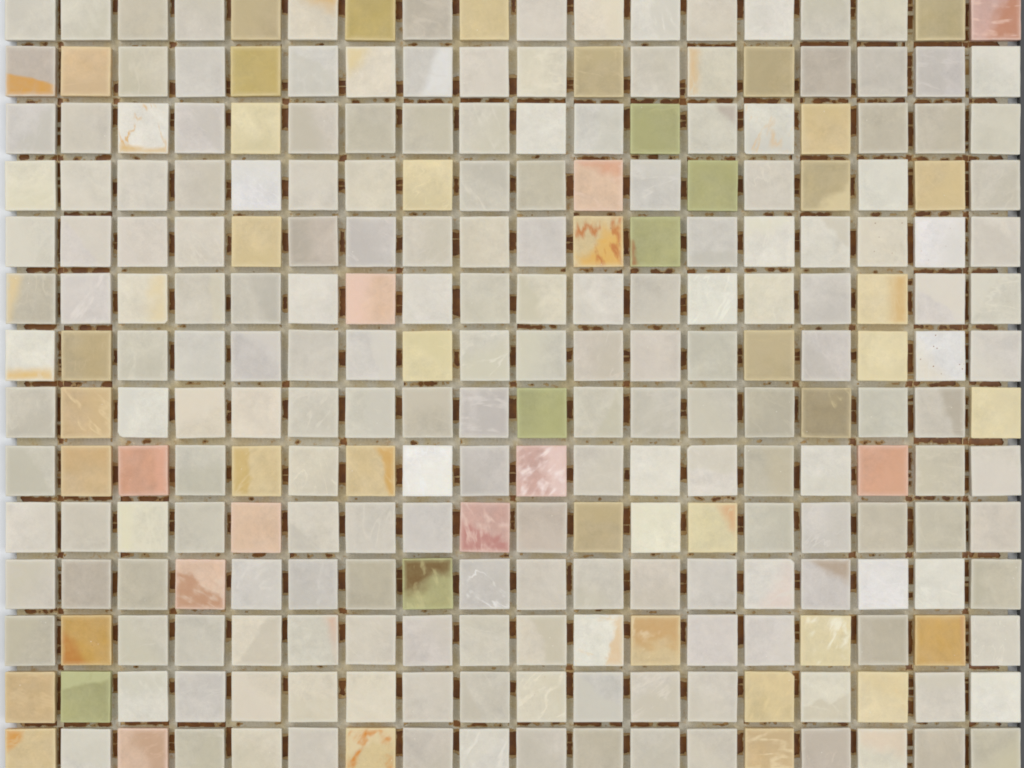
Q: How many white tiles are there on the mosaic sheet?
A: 198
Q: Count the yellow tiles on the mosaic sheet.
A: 38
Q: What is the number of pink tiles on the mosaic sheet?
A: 10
